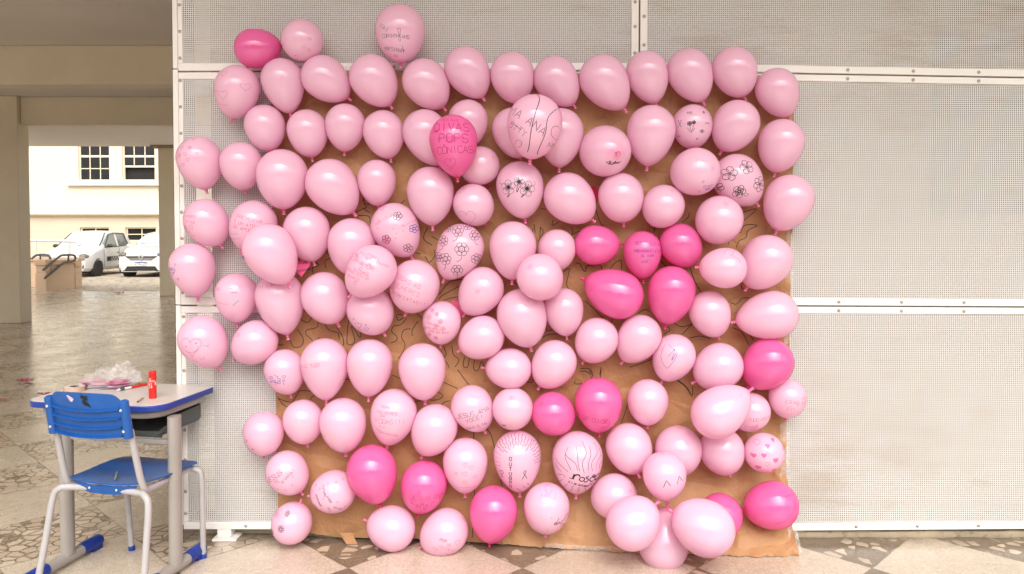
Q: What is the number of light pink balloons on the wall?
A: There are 112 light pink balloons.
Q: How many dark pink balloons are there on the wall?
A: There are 15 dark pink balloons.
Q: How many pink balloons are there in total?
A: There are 127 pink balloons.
